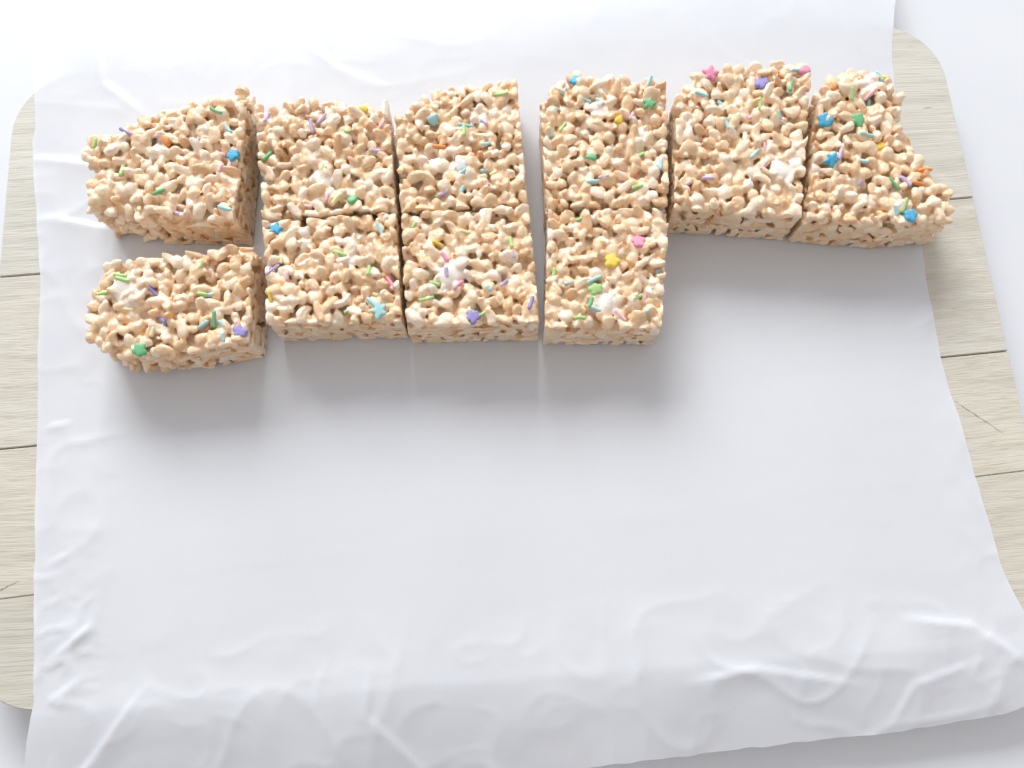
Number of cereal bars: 10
